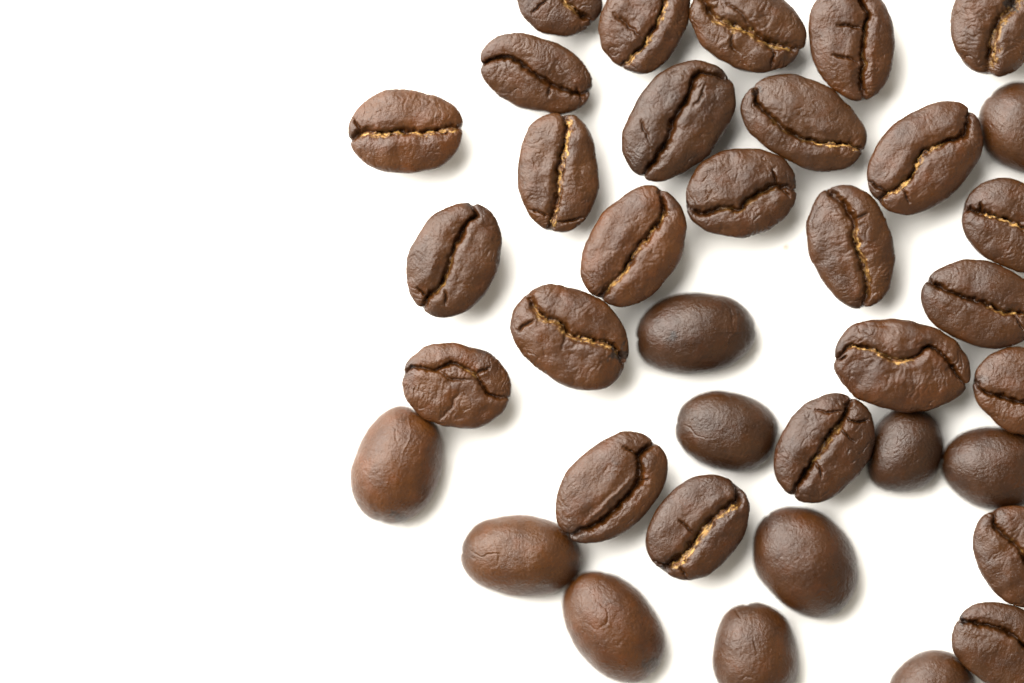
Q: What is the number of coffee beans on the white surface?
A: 37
